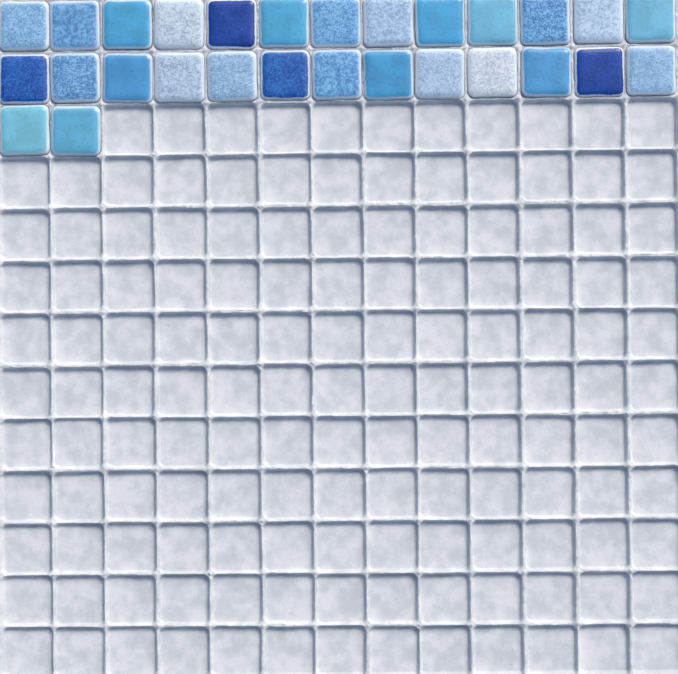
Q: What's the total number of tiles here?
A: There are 28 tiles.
